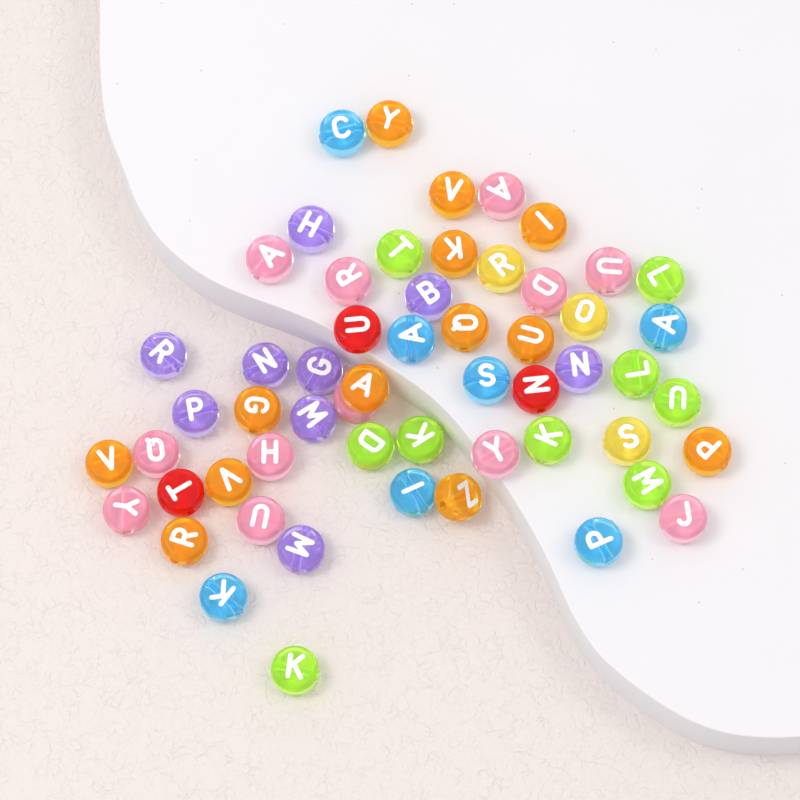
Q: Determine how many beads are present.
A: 56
